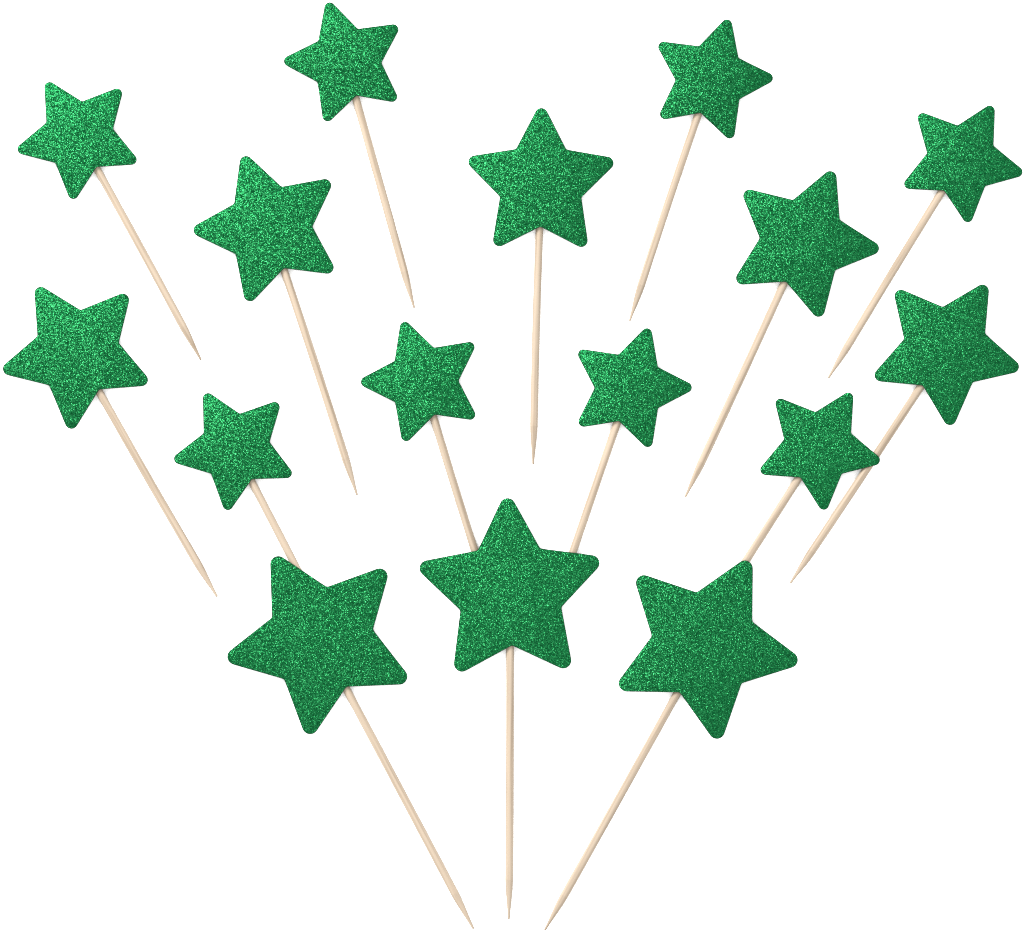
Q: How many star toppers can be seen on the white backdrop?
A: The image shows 16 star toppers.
